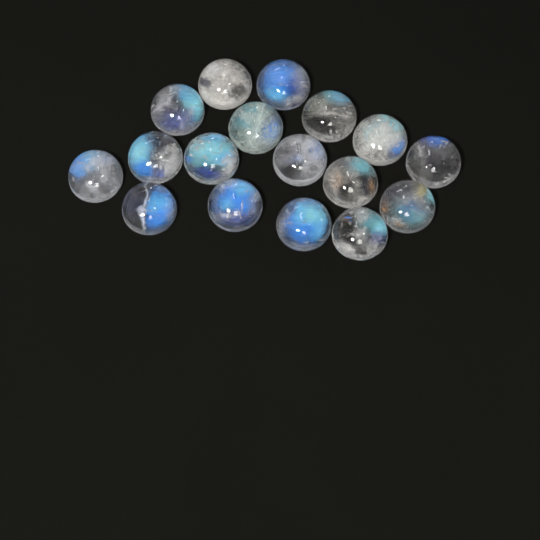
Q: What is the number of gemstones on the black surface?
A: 17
